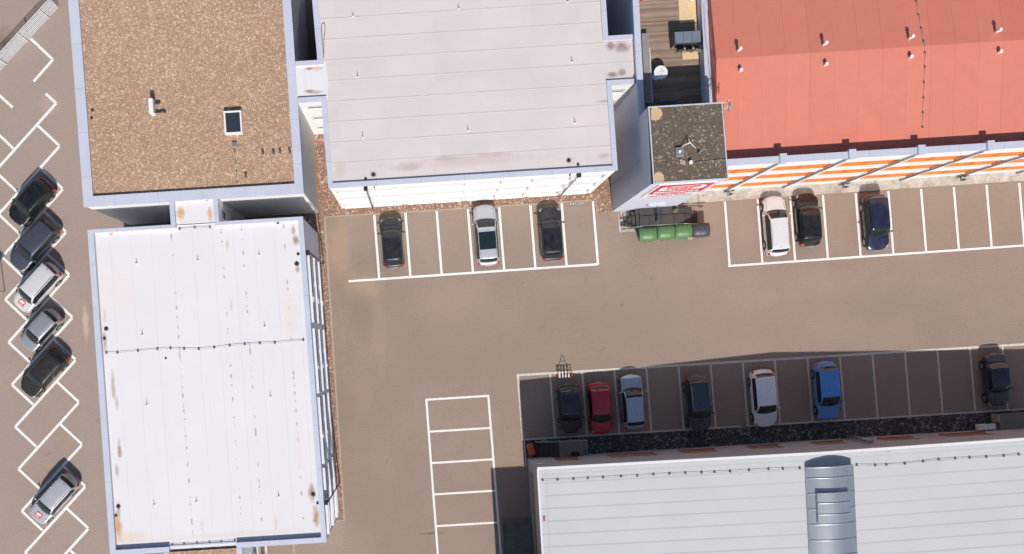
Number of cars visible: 19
